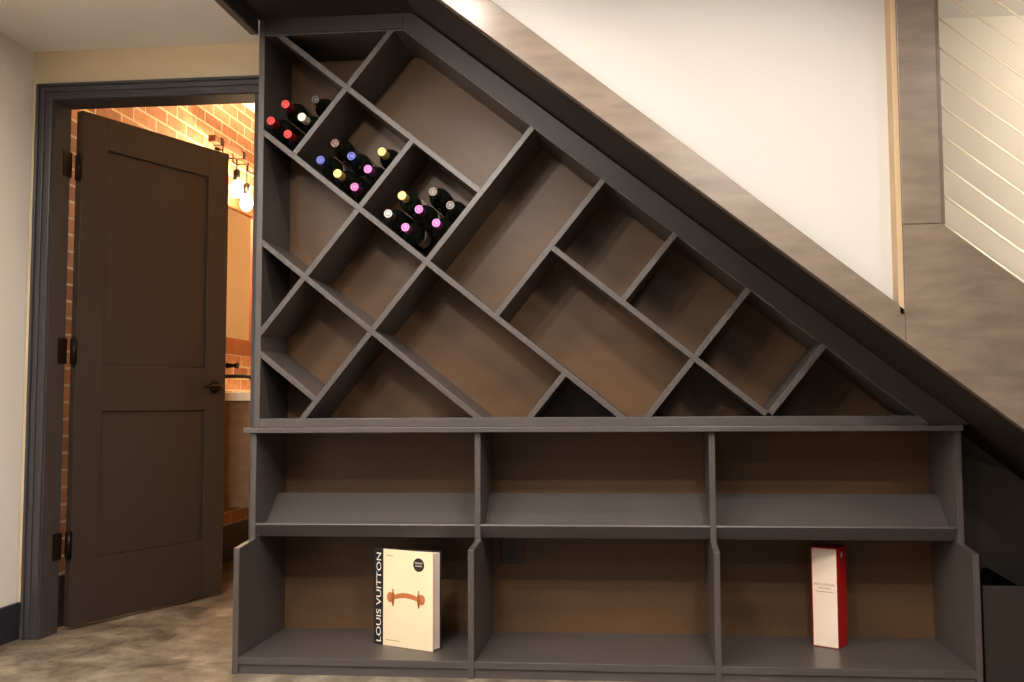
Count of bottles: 19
